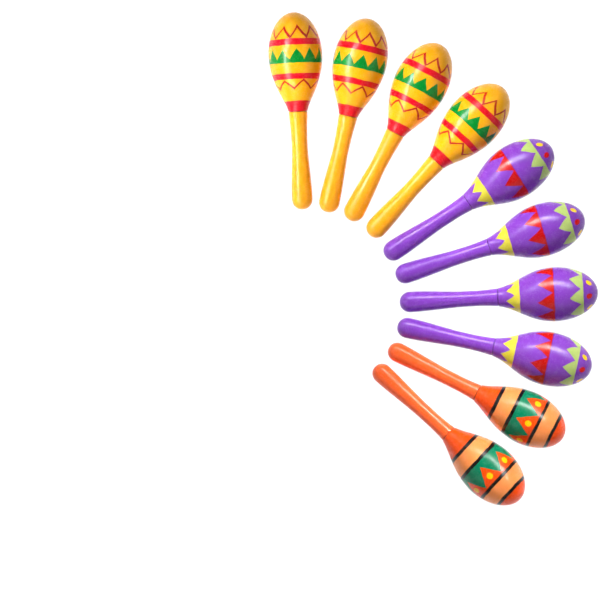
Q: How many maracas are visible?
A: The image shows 10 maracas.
